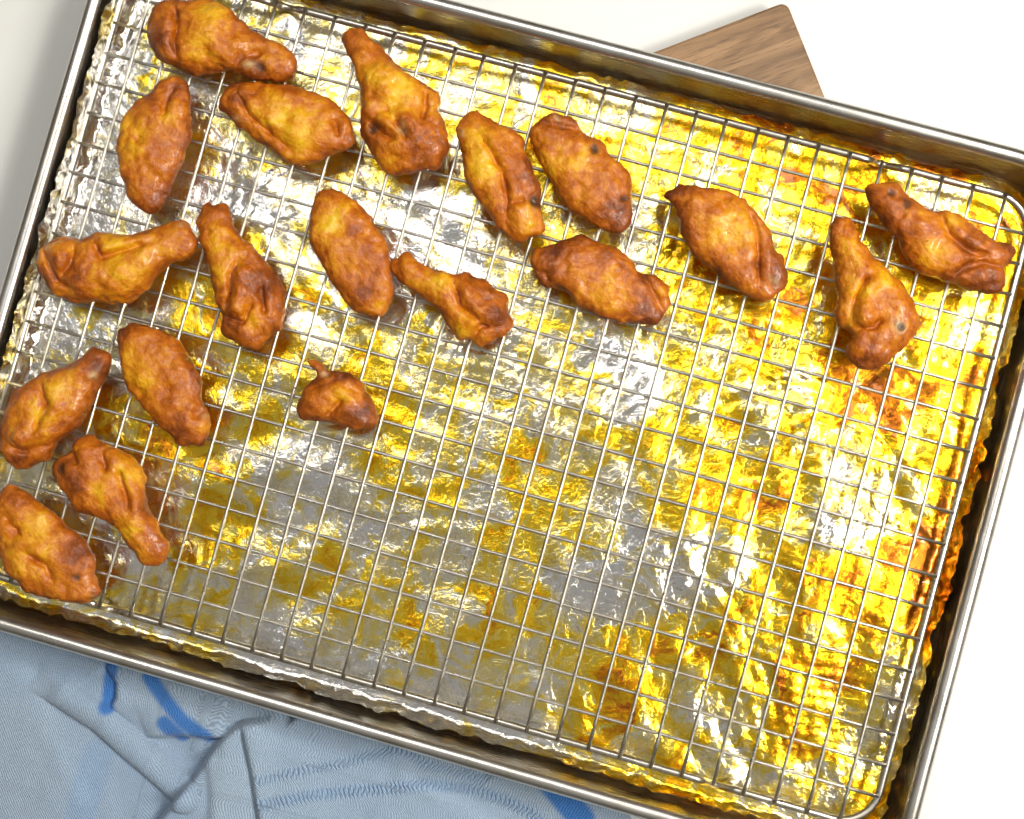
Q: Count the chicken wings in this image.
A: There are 19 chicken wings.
